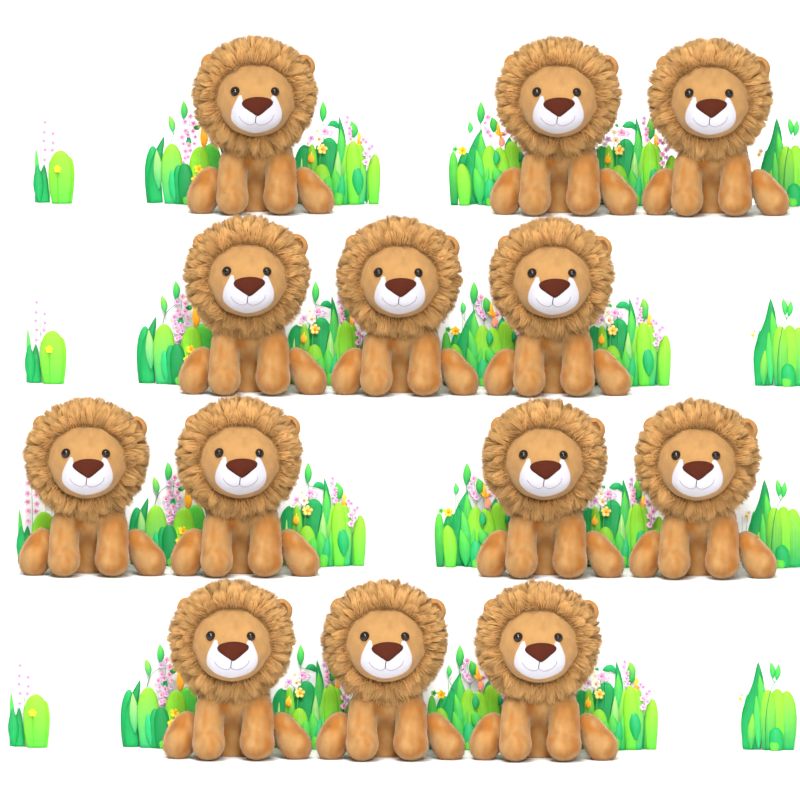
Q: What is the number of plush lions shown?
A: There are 13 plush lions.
